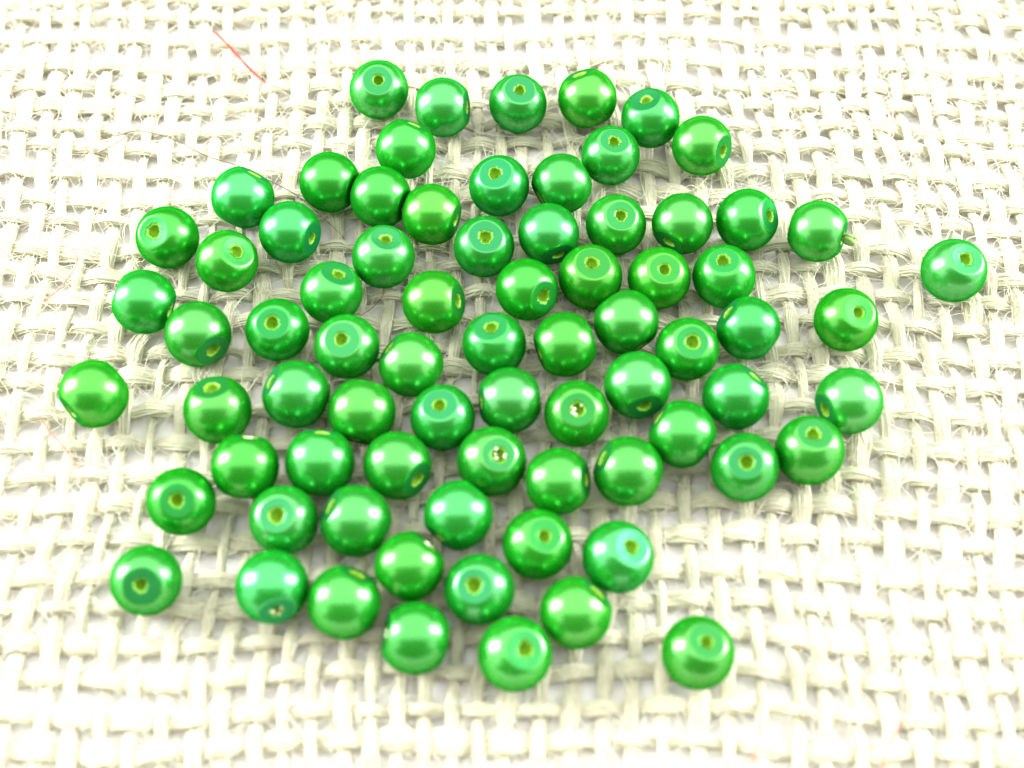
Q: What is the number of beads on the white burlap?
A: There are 76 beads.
